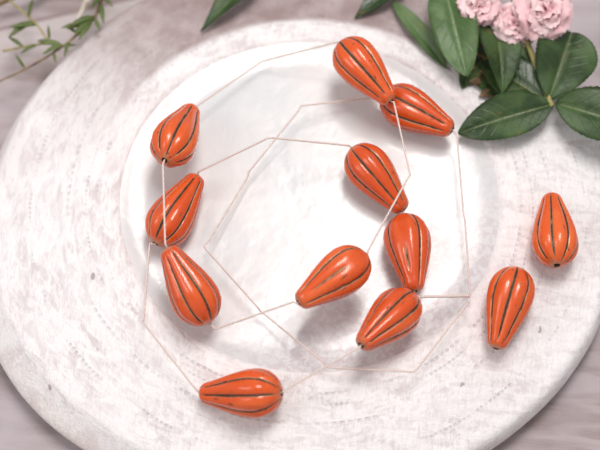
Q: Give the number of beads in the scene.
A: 12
